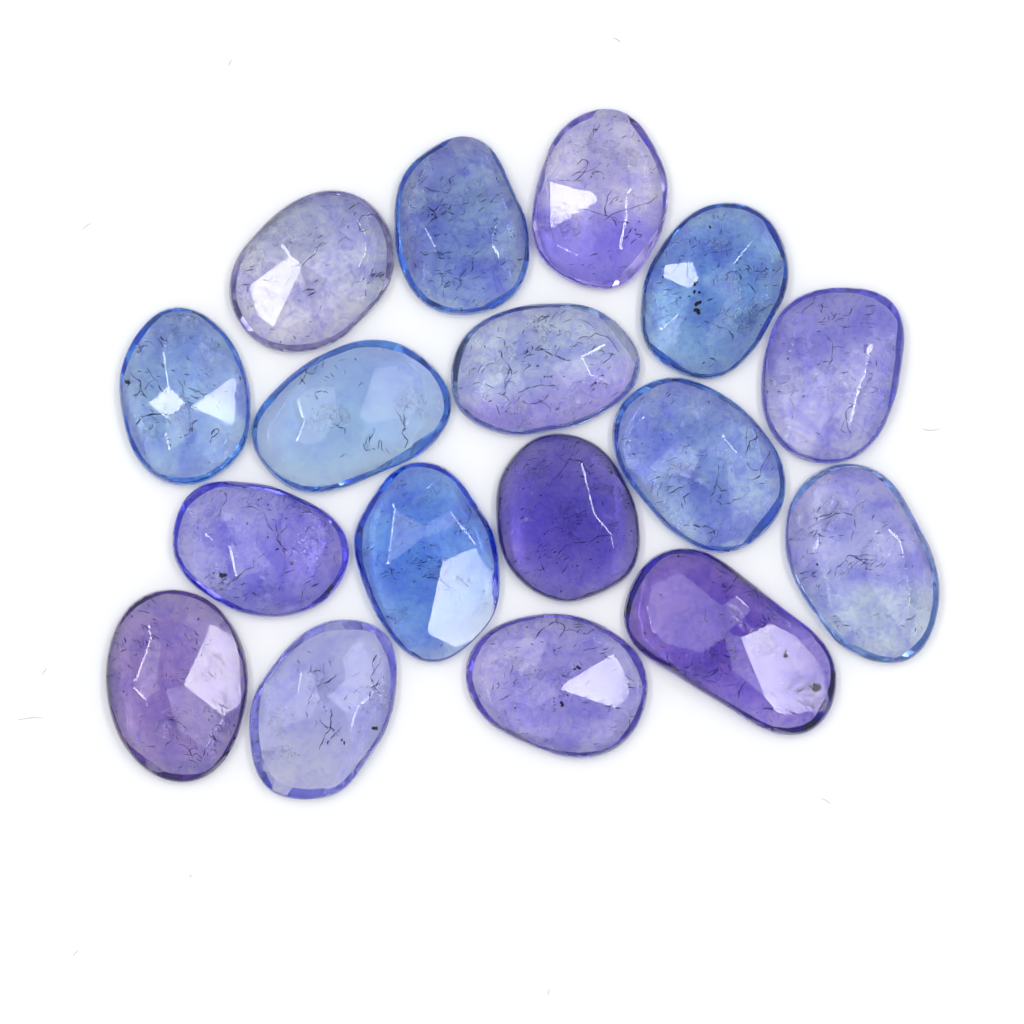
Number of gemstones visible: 17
